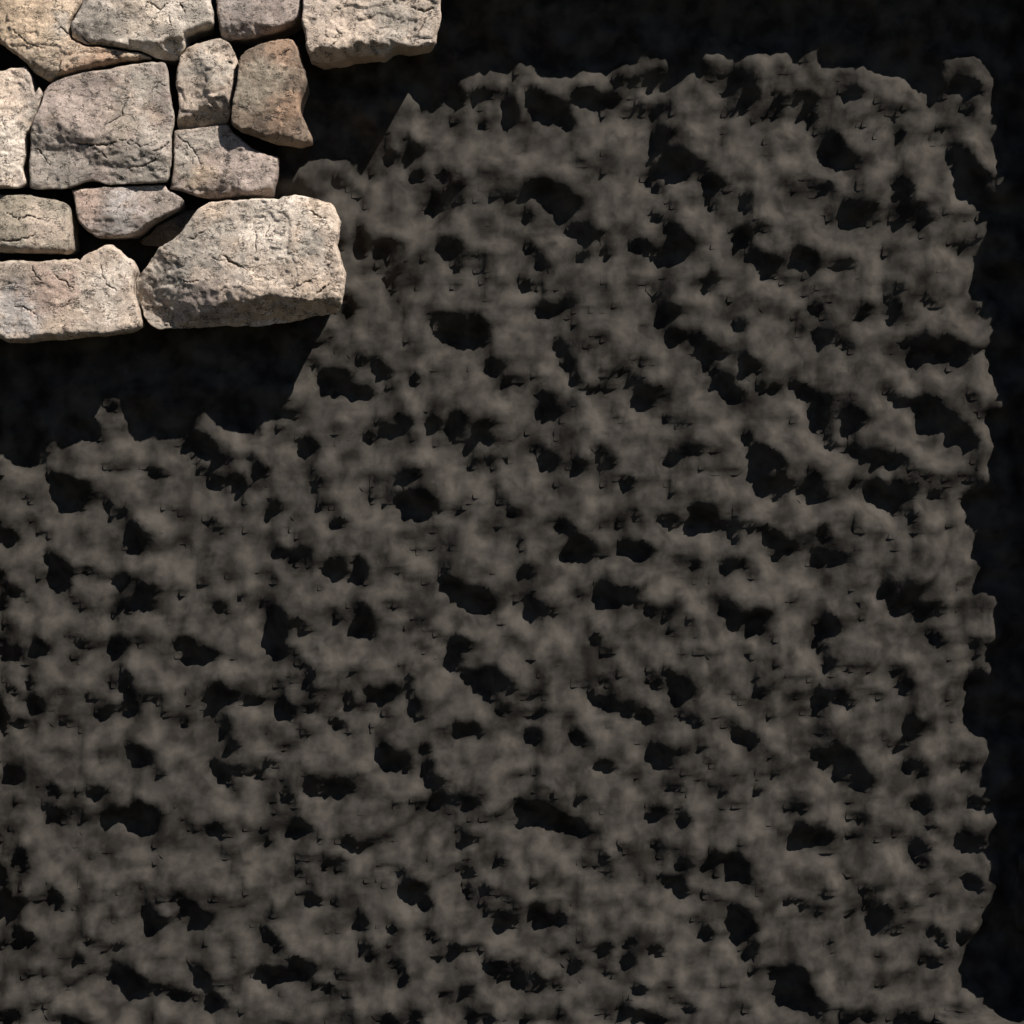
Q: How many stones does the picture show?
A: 14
